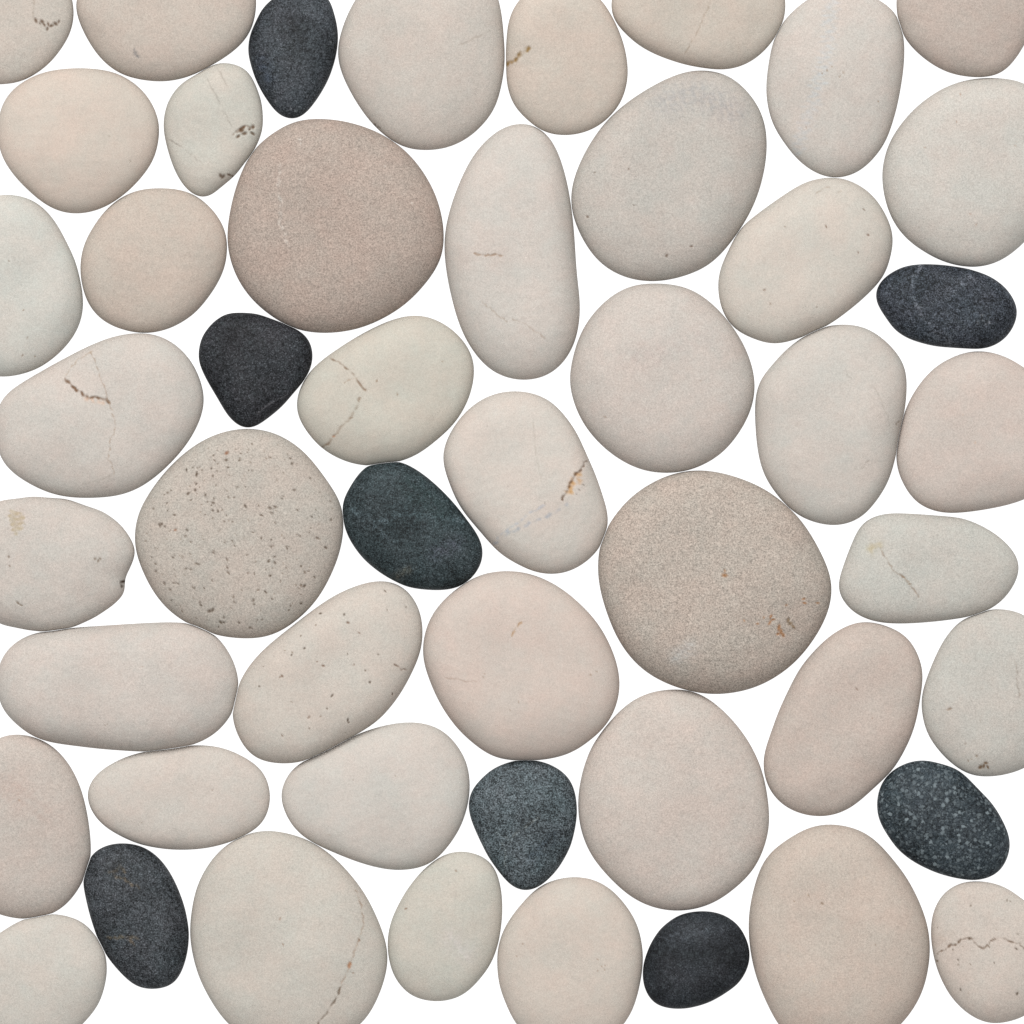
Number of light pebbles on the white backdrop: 41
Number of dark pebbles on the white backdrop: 8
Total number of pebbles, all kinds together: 49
